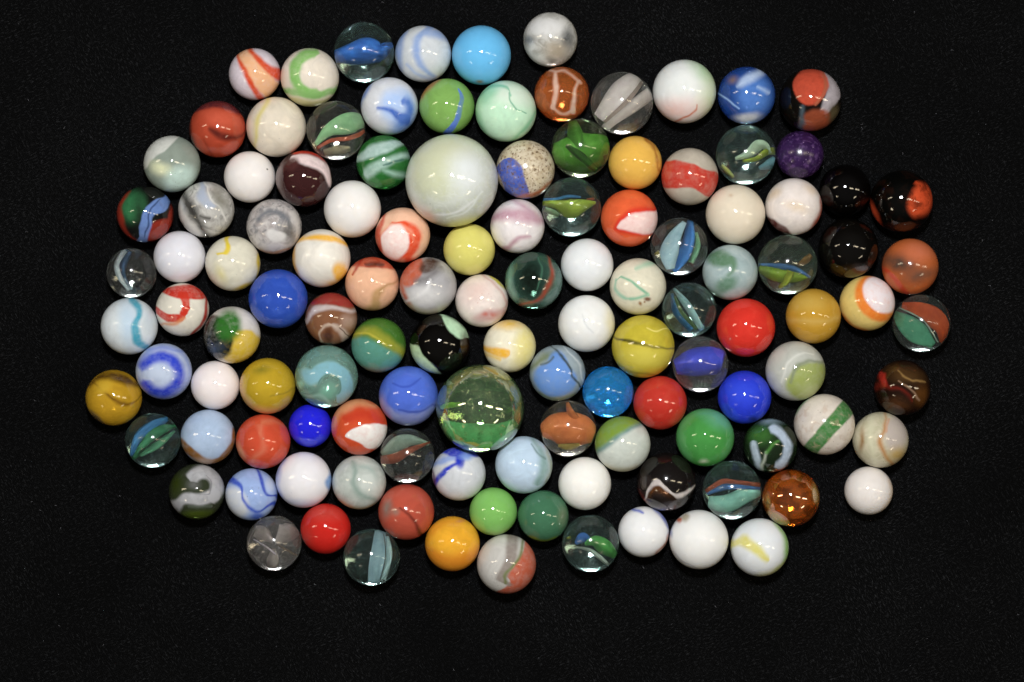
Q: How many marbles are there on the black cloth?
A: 120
